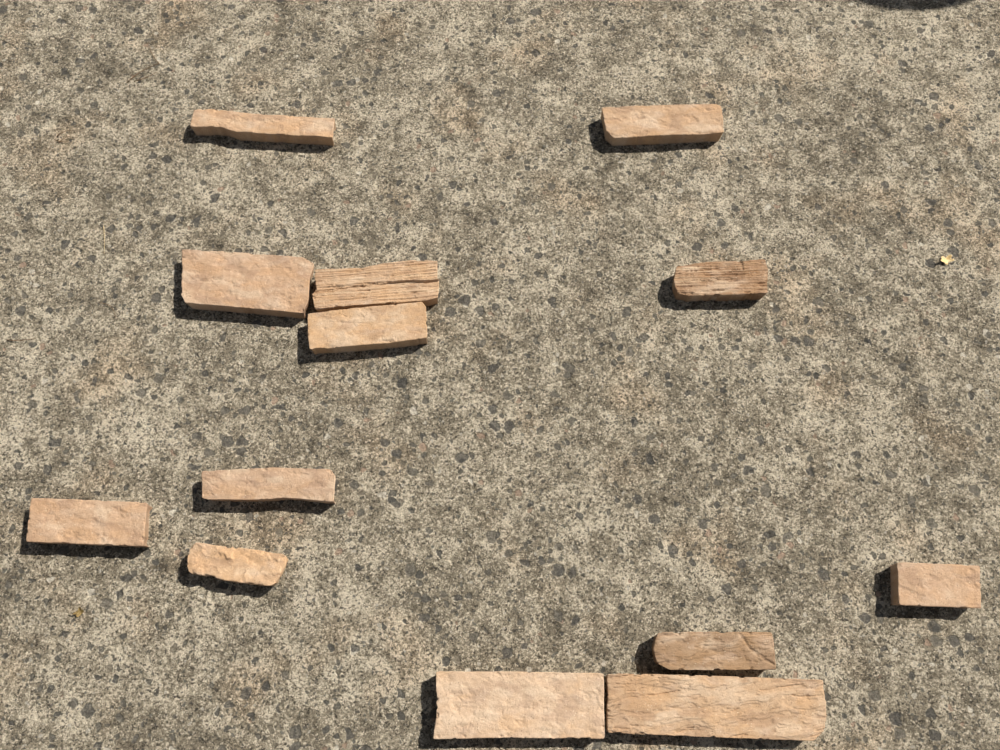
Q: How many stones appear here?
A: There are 13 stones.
